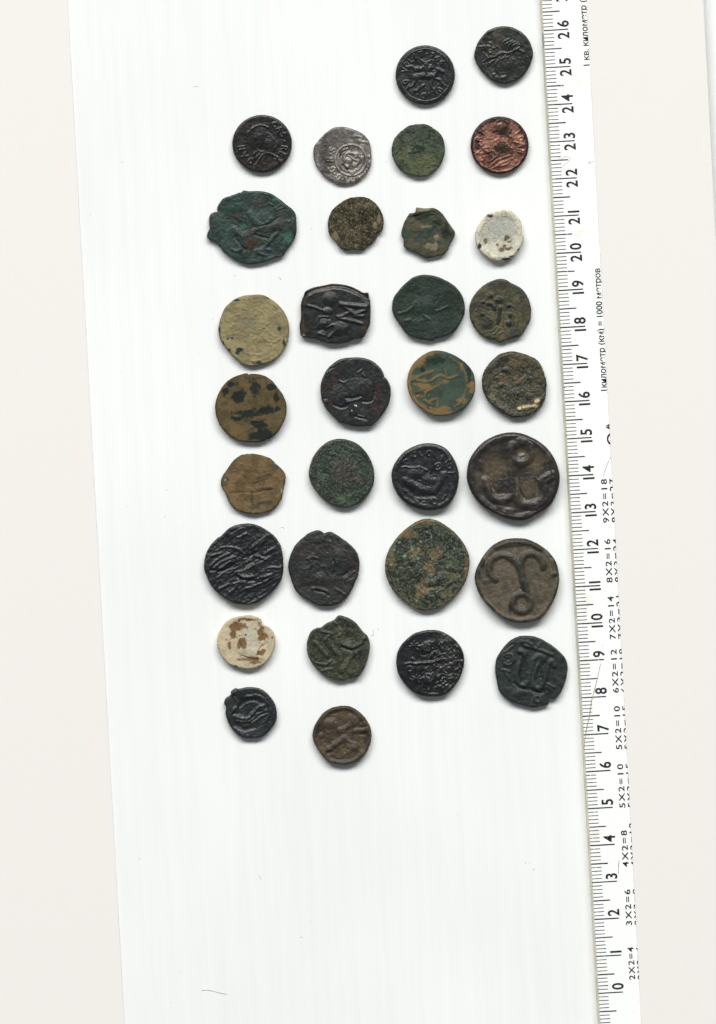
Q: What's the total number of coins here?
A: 32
